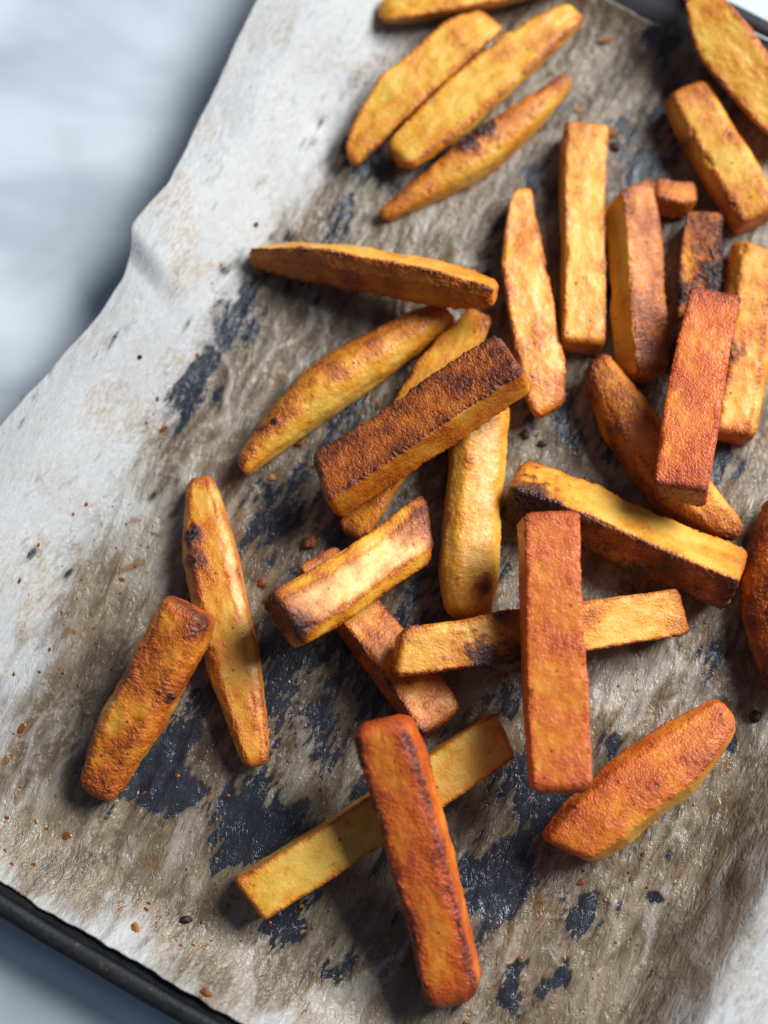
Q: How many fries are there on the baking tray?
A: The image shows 30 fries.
